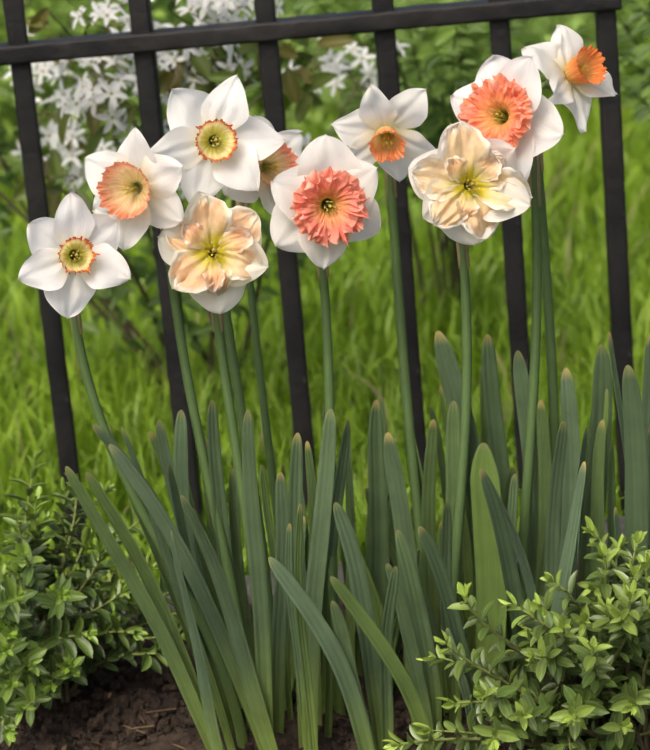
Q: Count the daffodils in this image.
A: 10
